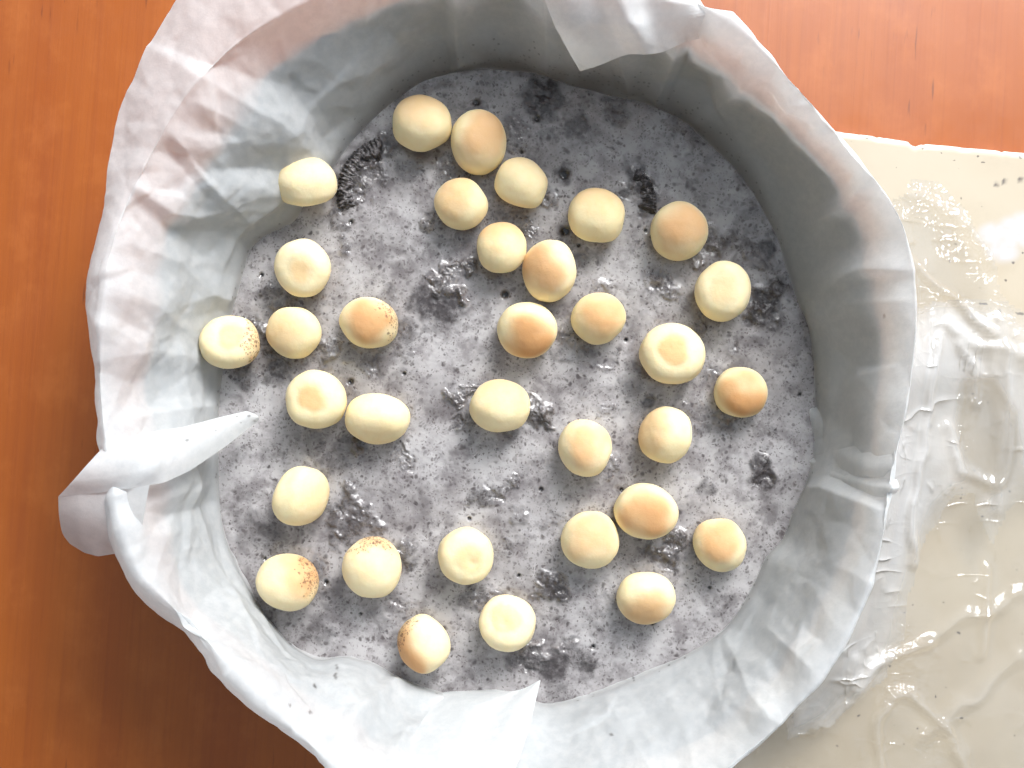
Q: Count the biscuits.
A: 33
